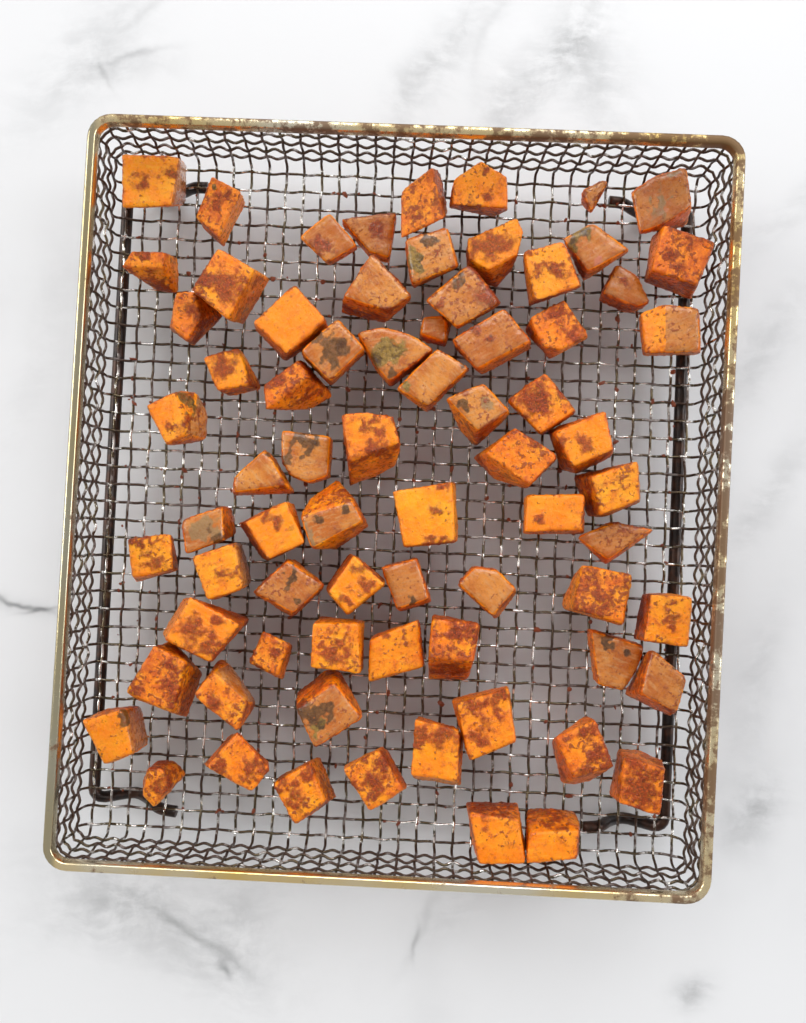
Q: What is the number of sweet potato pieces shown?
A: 73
